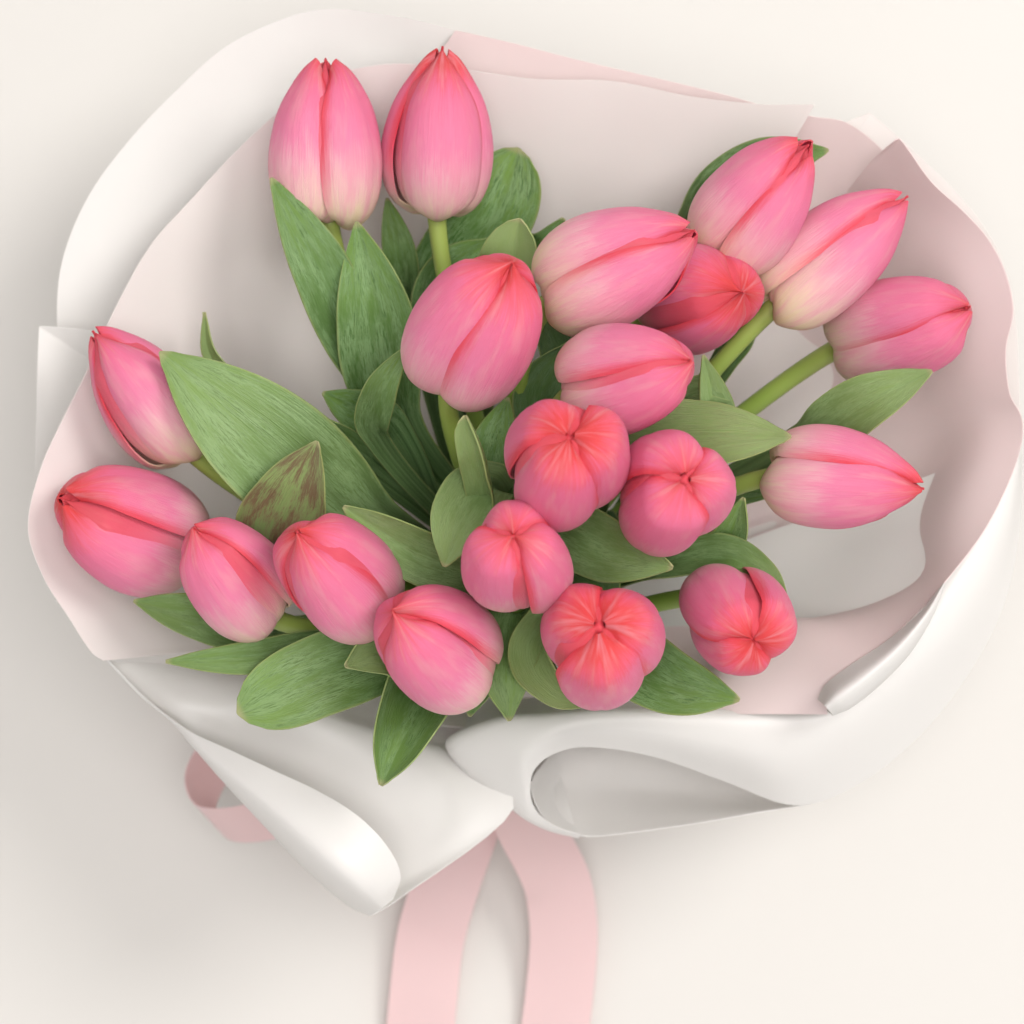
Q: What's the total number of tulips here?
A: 20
